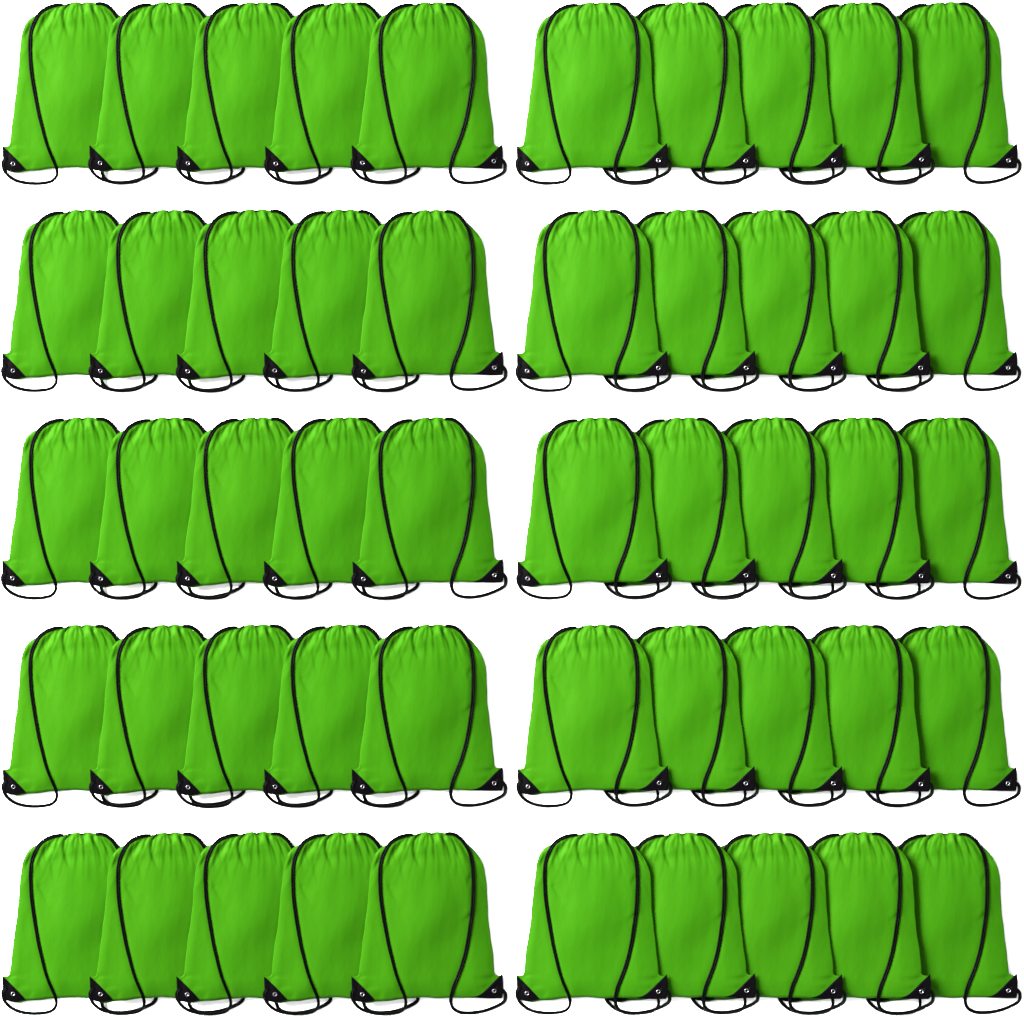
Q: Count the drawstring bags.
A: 50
